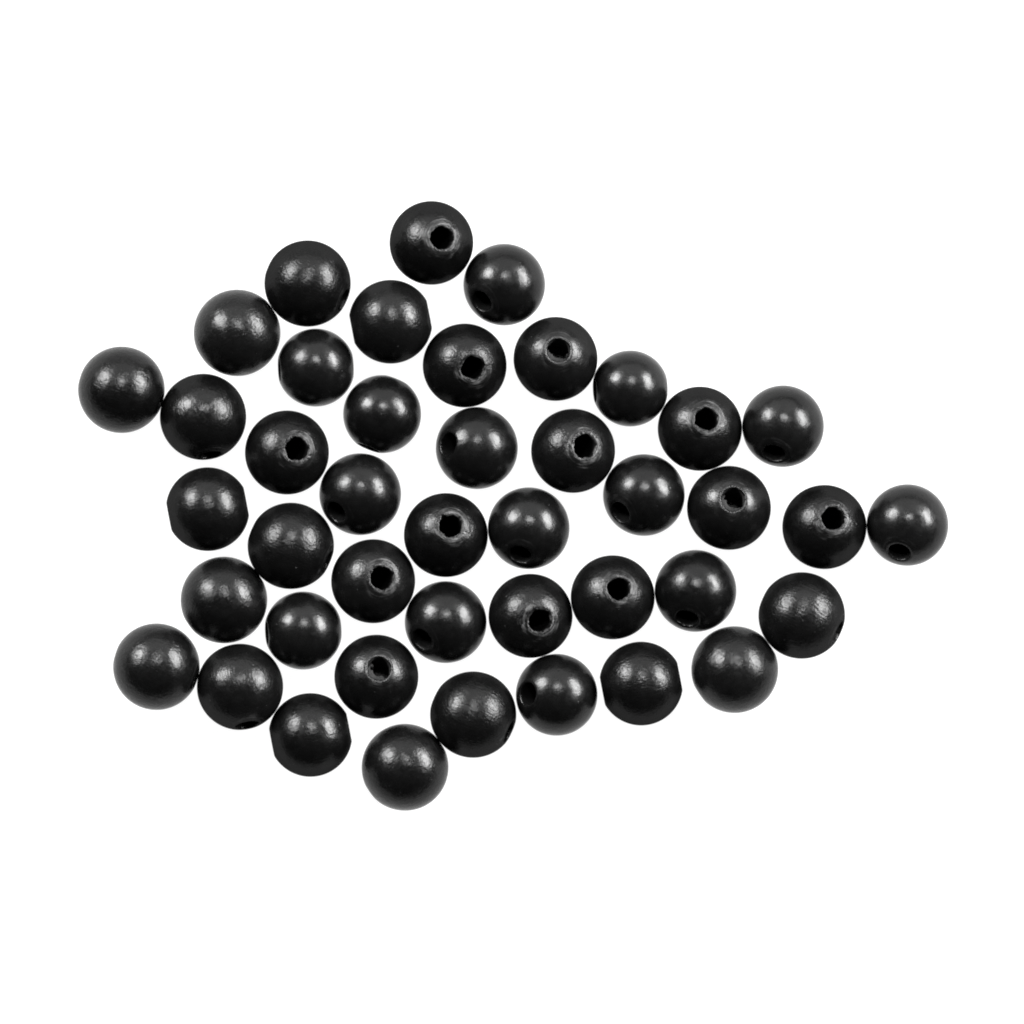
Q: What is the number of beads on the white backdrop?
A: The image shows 43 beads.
